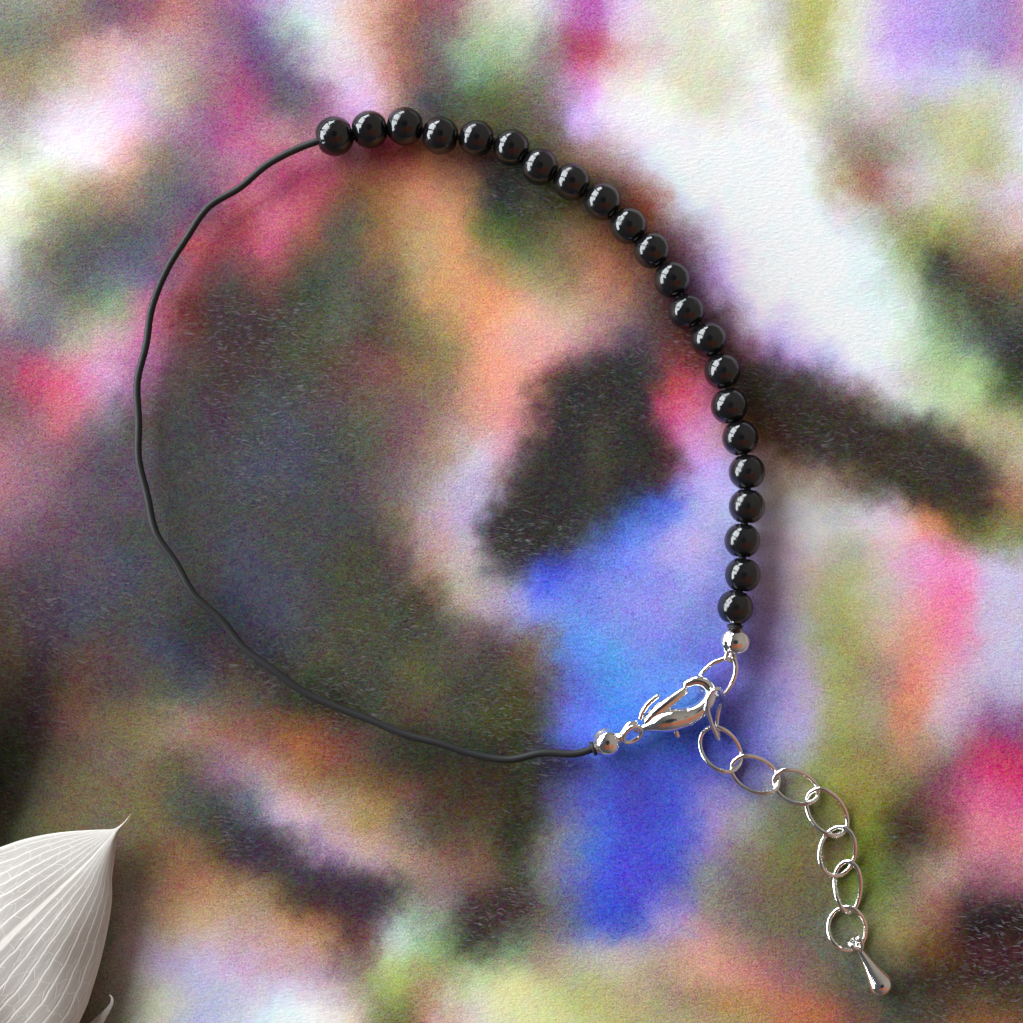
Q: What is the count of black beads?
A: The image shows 22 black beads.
